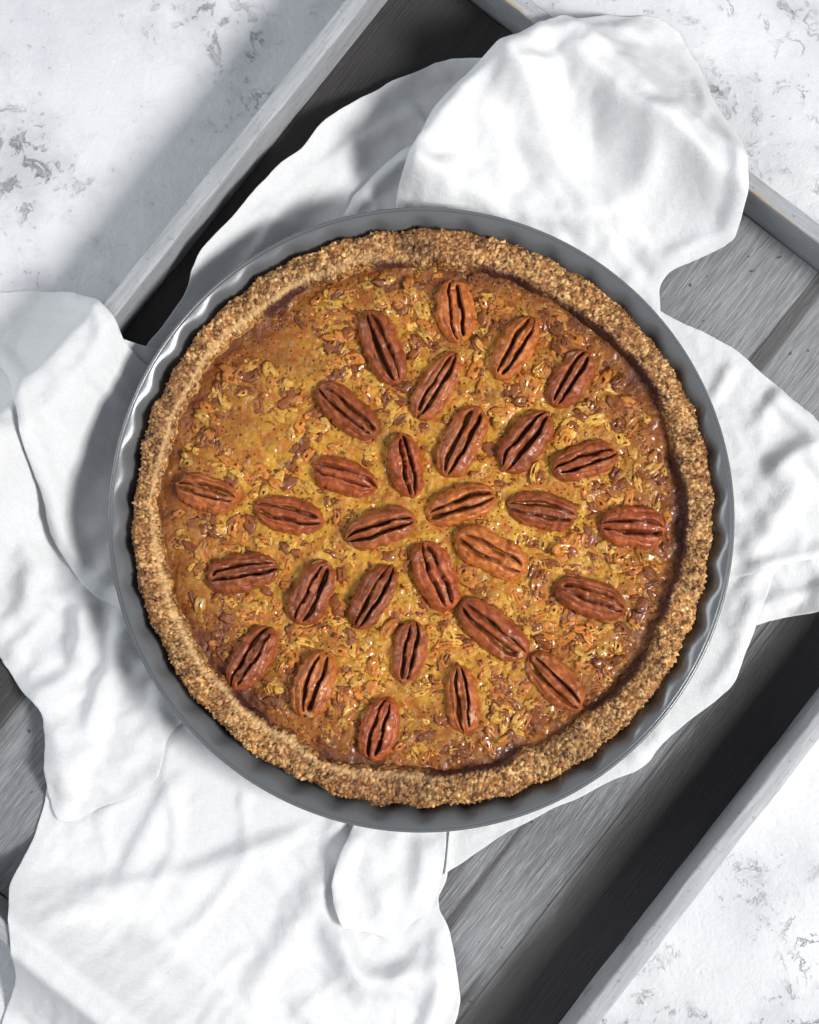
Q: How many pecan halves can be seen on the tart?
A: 30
